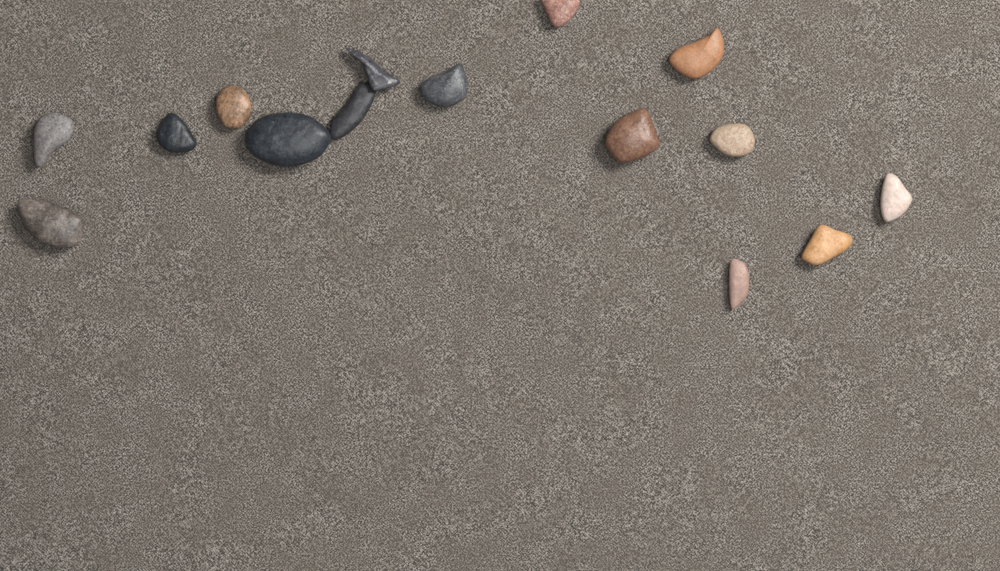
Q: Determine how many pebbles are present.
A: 15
